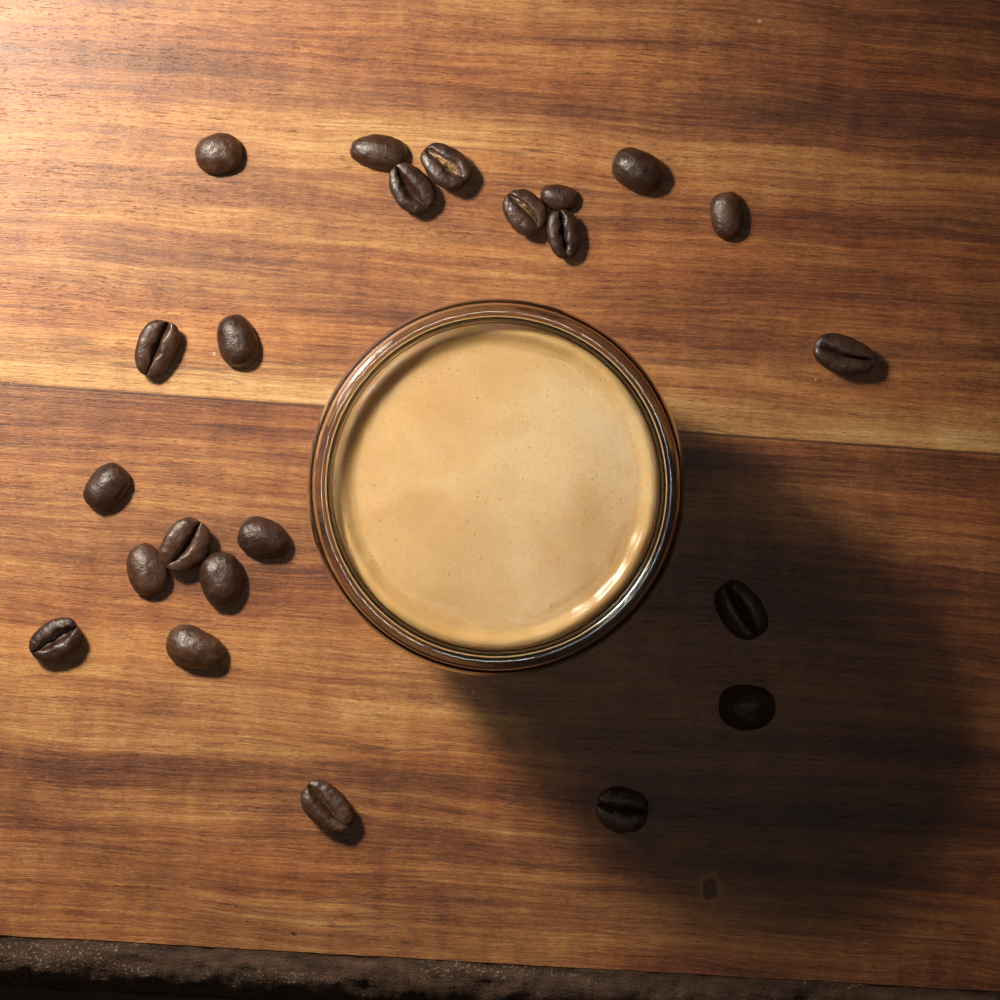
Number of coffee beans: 23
